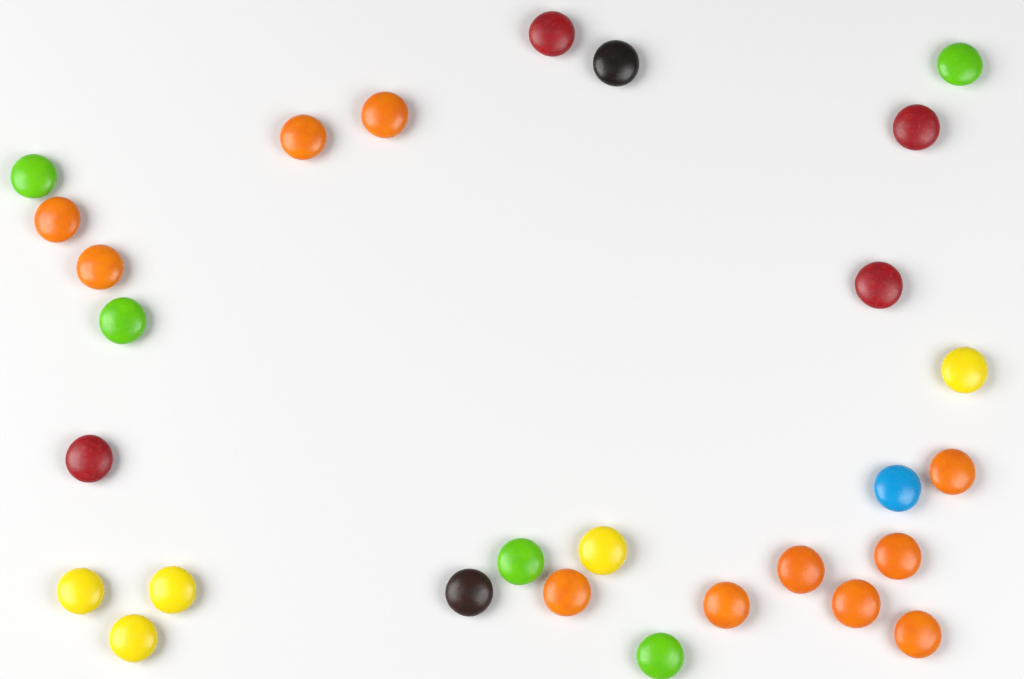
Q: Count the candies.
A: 28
